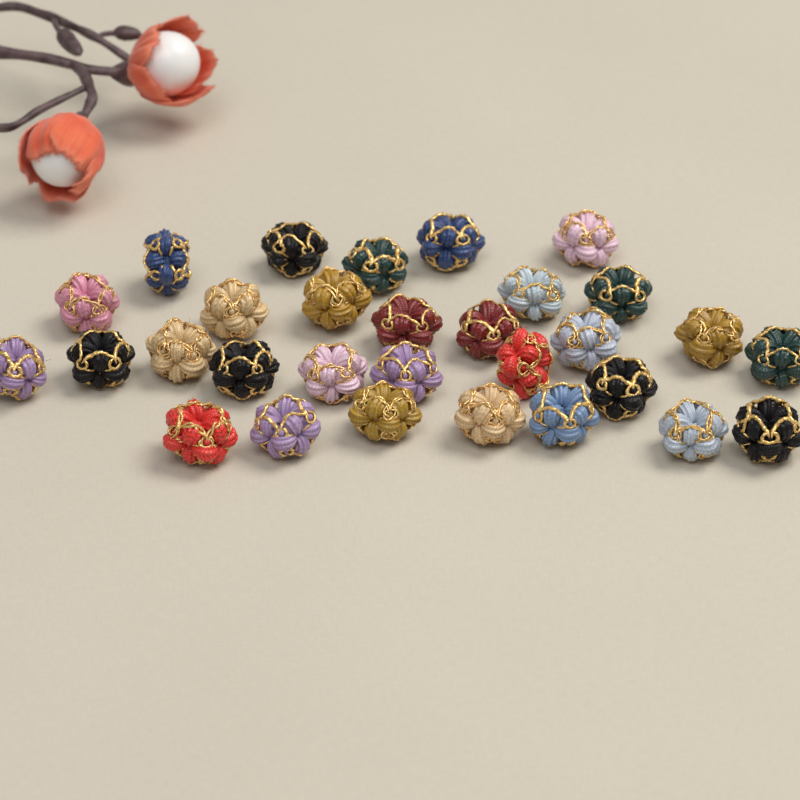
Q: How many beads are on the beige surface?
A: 30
